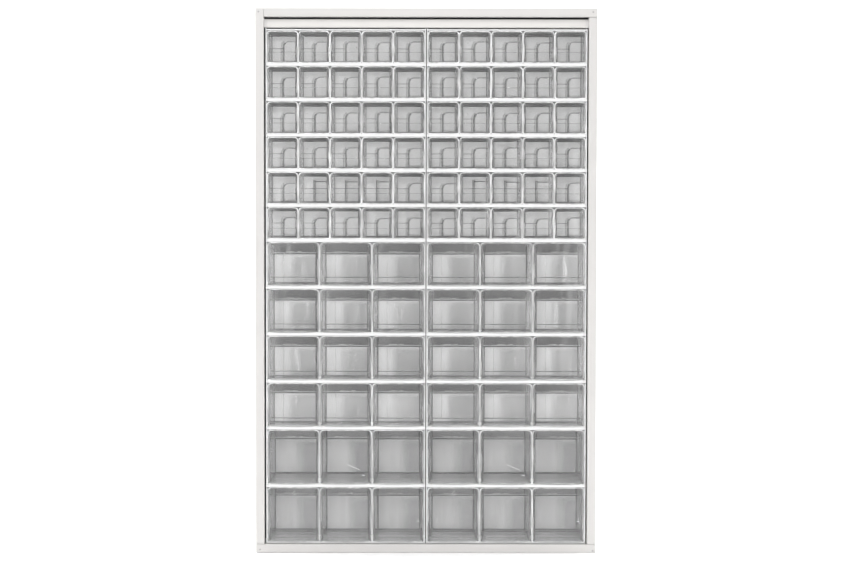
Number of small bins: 60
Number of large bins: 36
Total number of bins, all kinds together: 96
